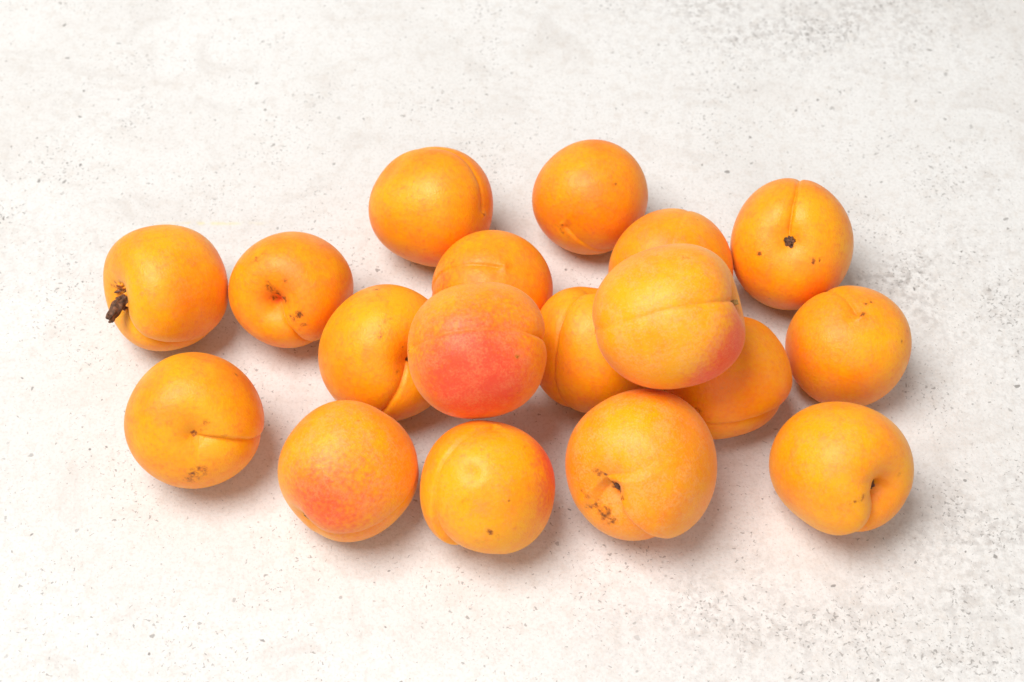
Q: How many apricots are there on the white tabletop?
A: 18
